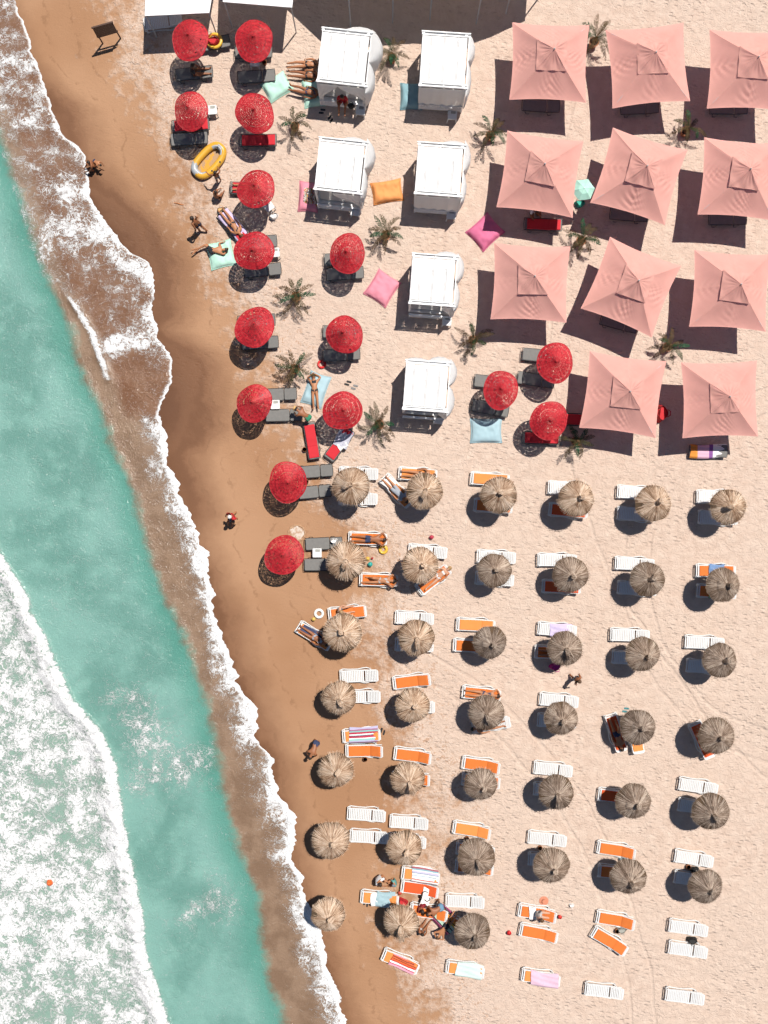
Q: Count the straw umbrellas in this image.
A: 39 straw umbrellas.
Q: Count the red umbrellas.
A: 16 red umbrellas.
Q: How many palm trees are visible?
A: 13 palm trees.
